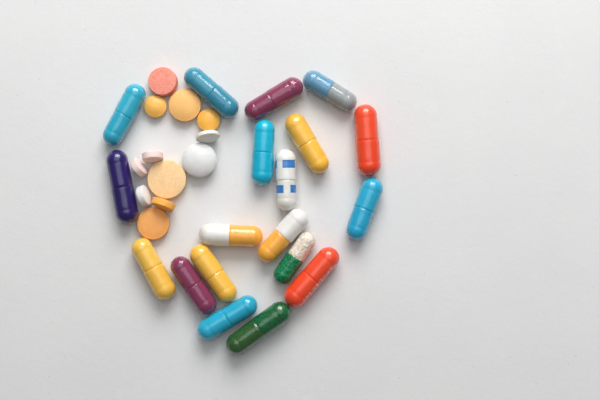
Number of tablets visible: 12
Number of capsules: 19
